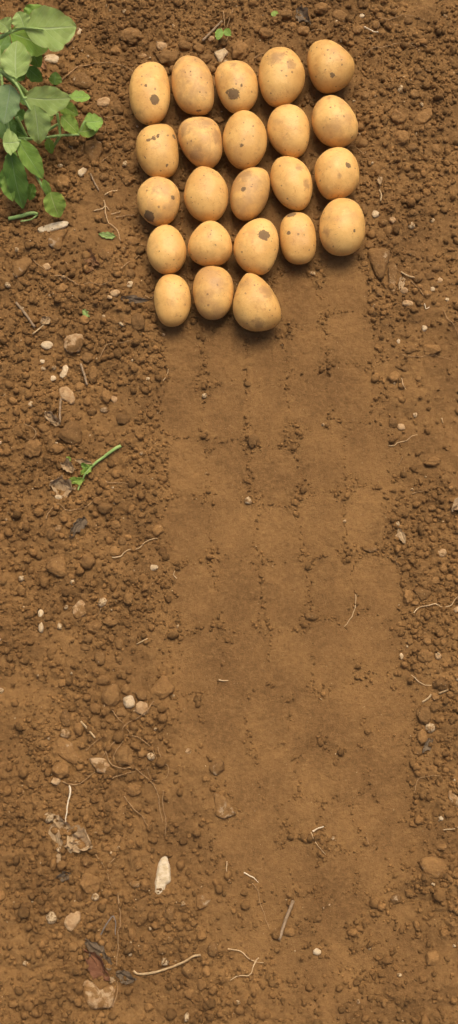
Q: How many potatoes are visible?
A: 23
